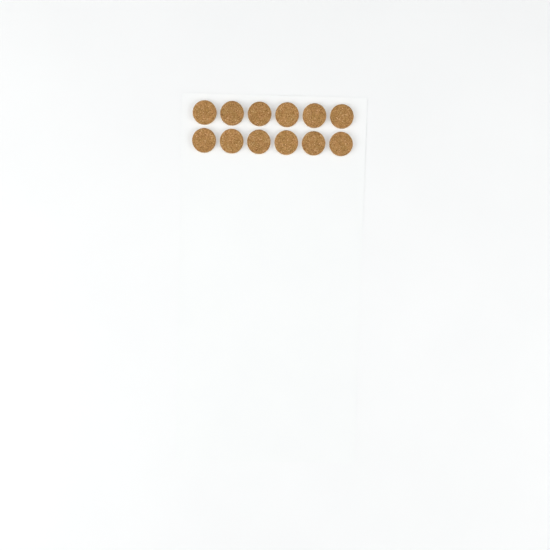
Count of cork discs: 12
